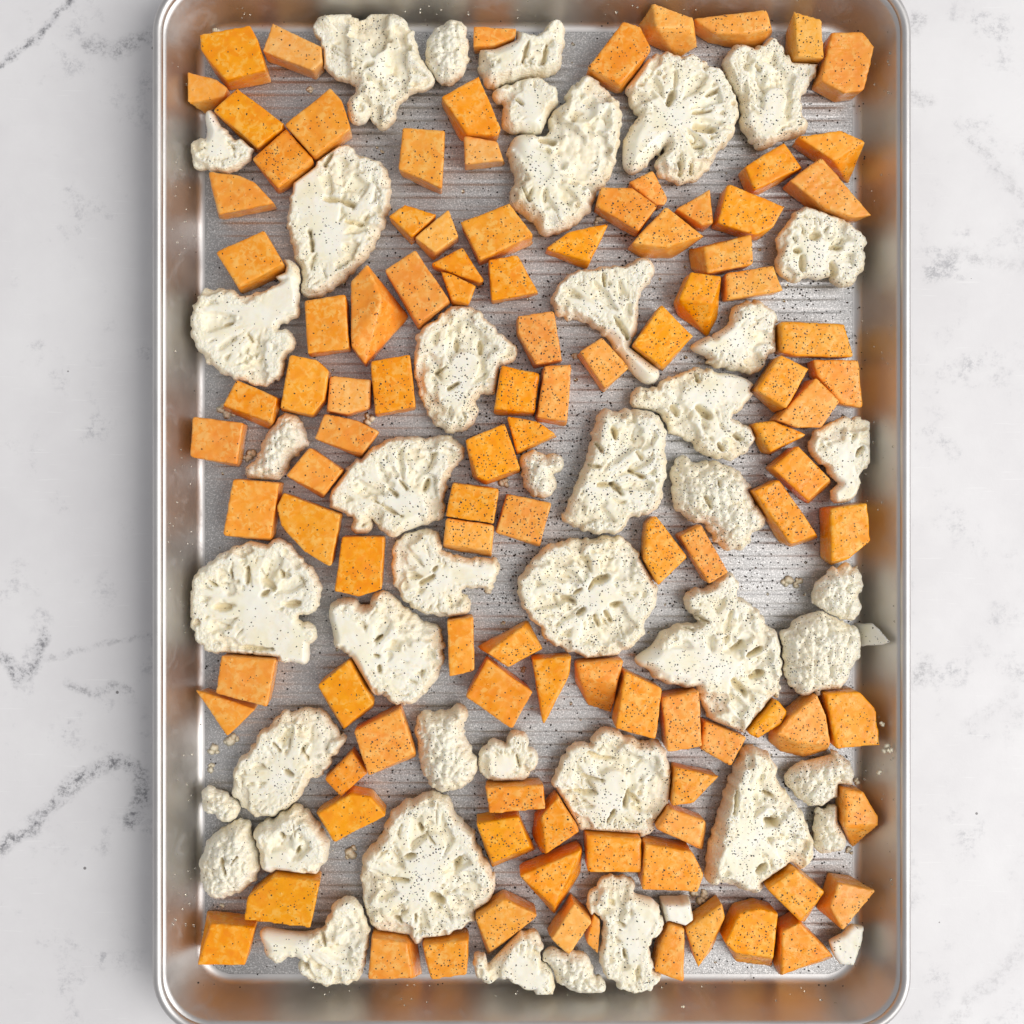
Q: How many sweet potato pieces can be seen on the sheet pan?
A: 107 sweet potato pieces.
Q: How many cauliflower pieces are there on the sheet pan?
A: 46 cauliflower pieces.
